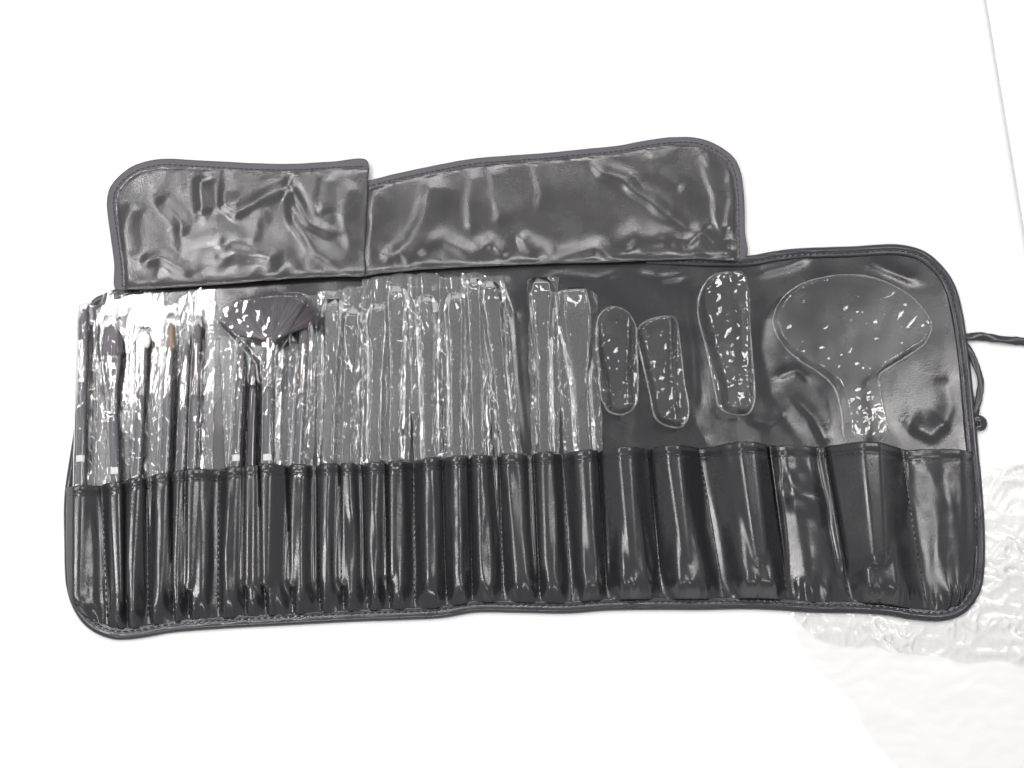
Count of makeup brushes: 10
